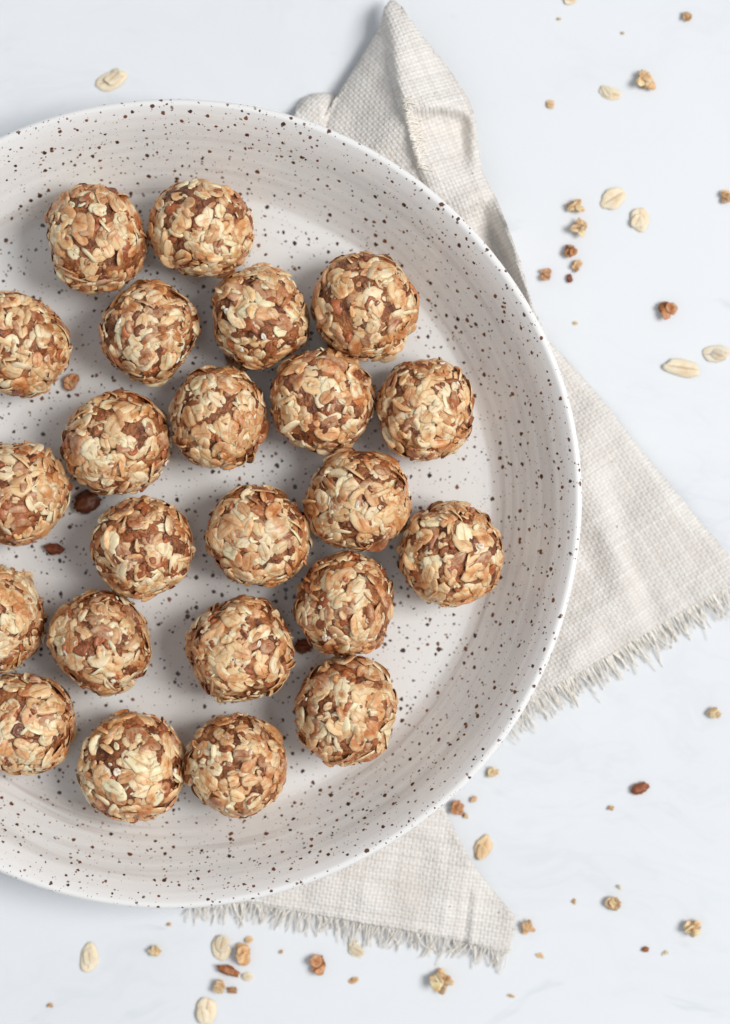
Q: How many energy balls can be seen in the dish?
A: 23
